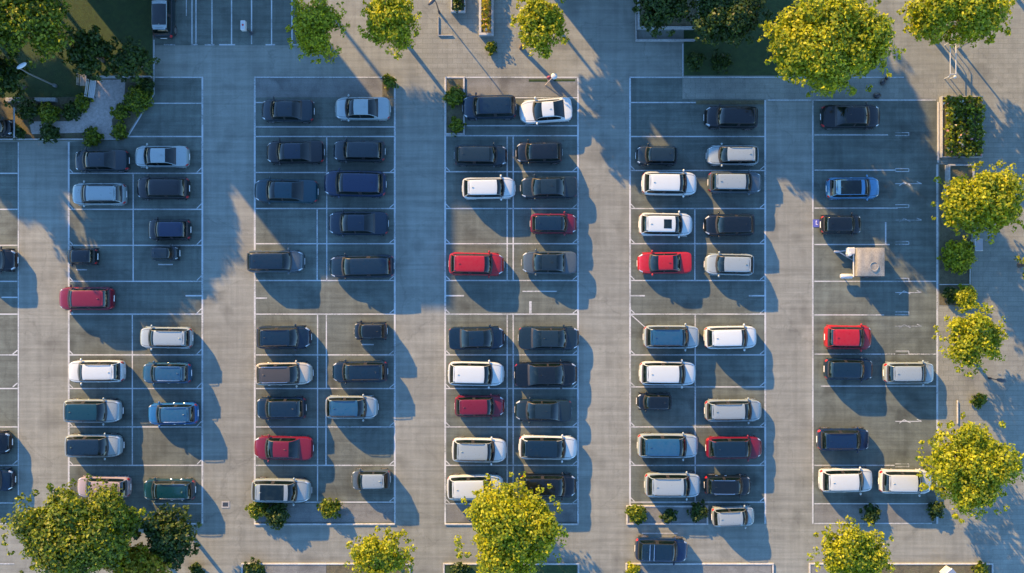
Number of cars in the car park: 87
